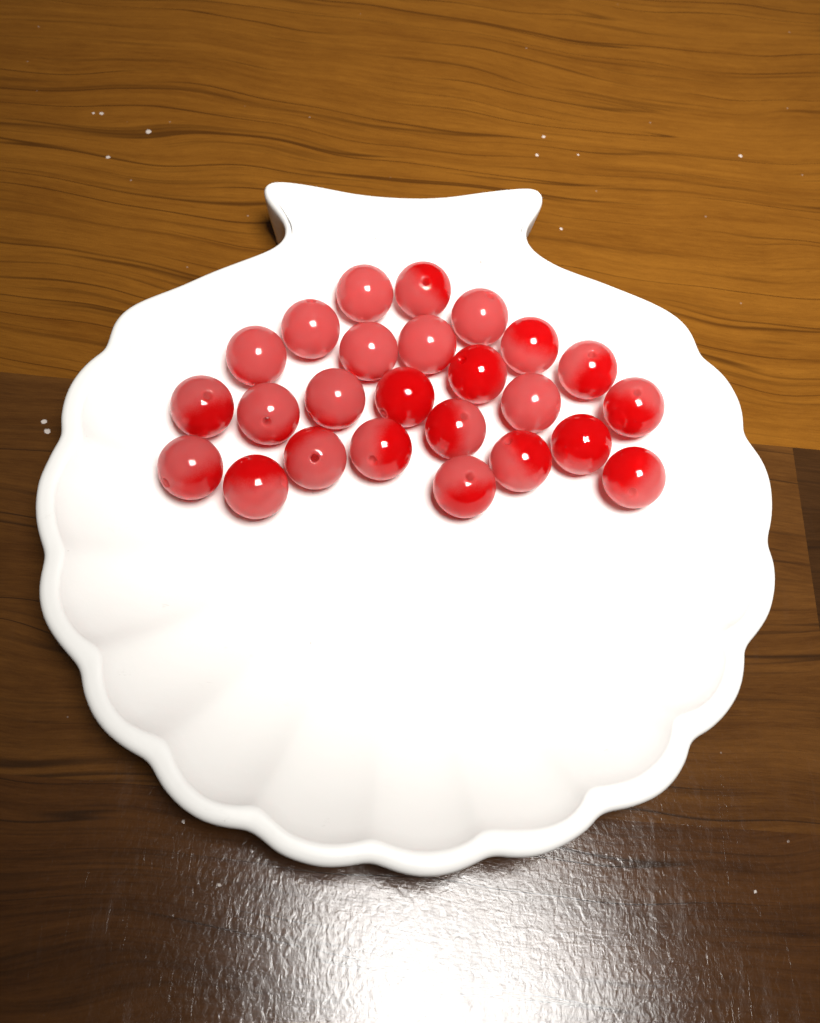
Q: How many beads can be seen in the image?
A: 25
